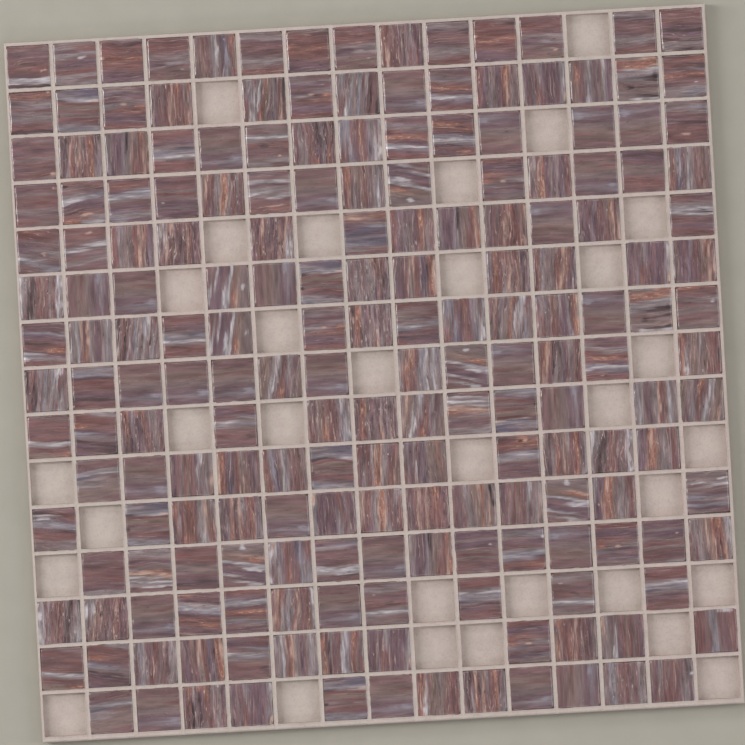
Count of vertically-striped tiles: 89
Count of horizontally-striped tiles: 104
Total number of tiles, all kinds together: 193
